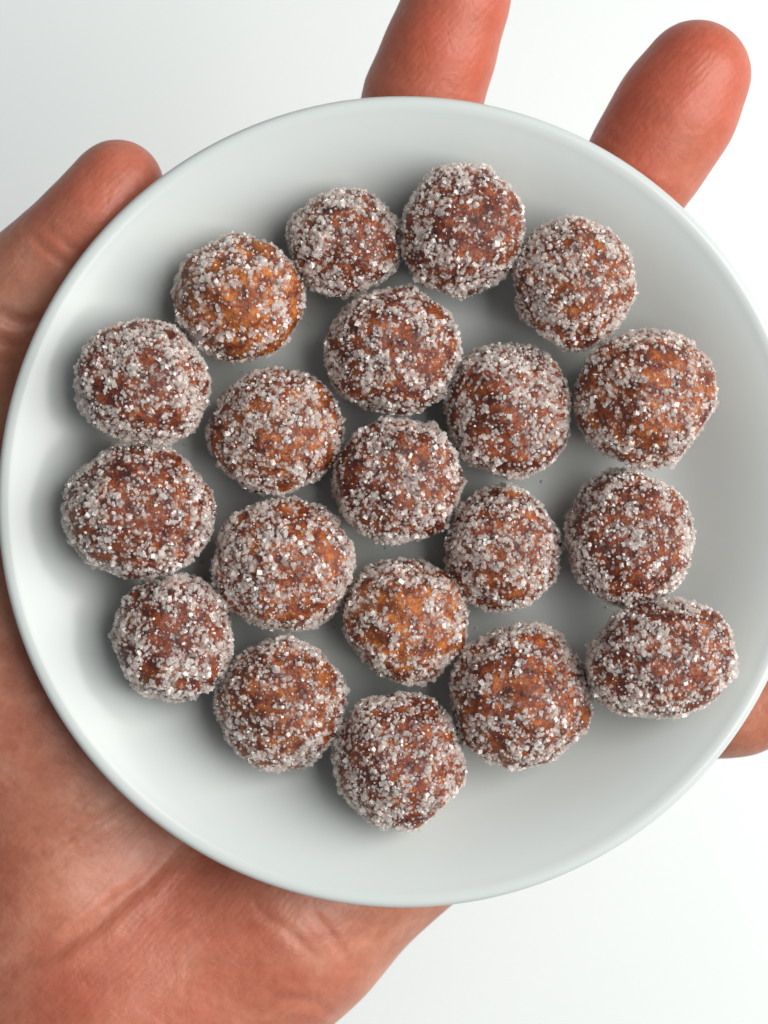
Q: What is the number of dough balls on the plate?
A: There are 20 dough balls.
